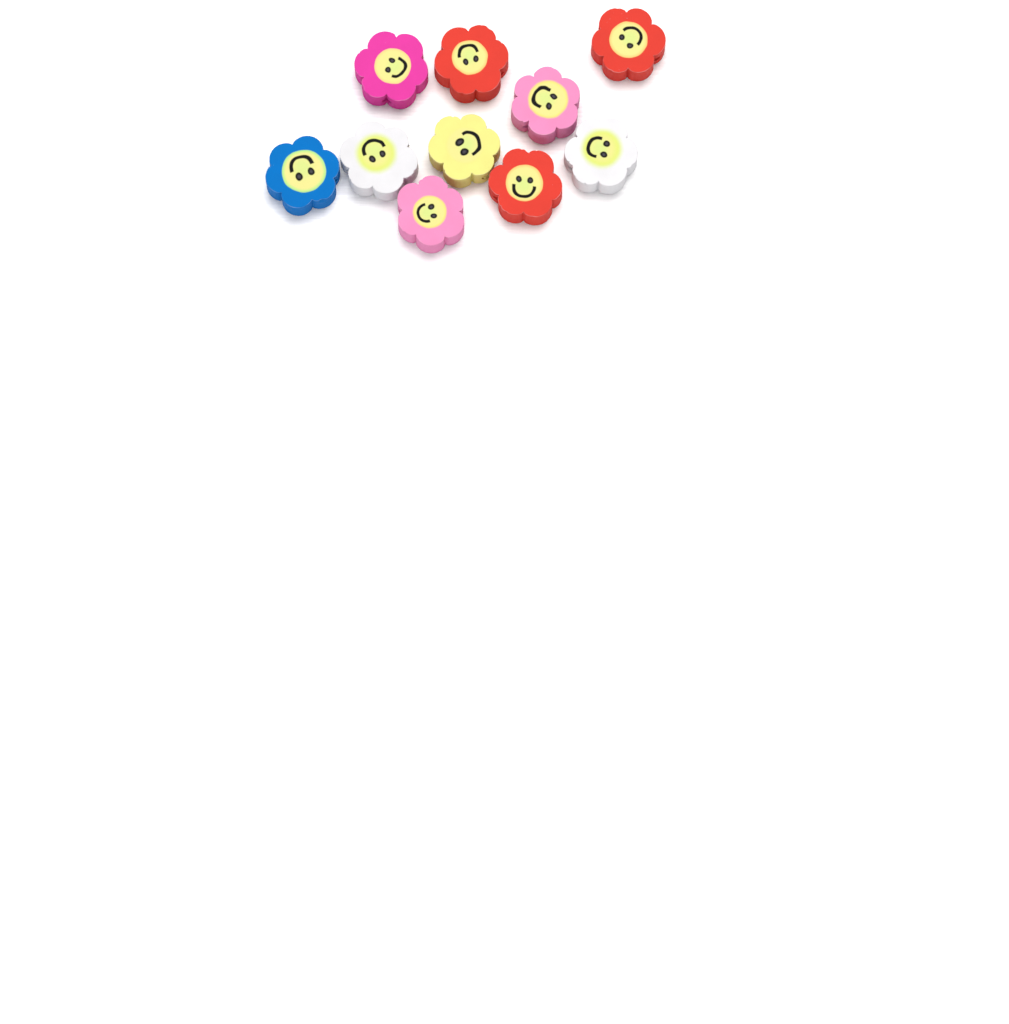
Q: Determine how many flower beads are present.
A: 10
